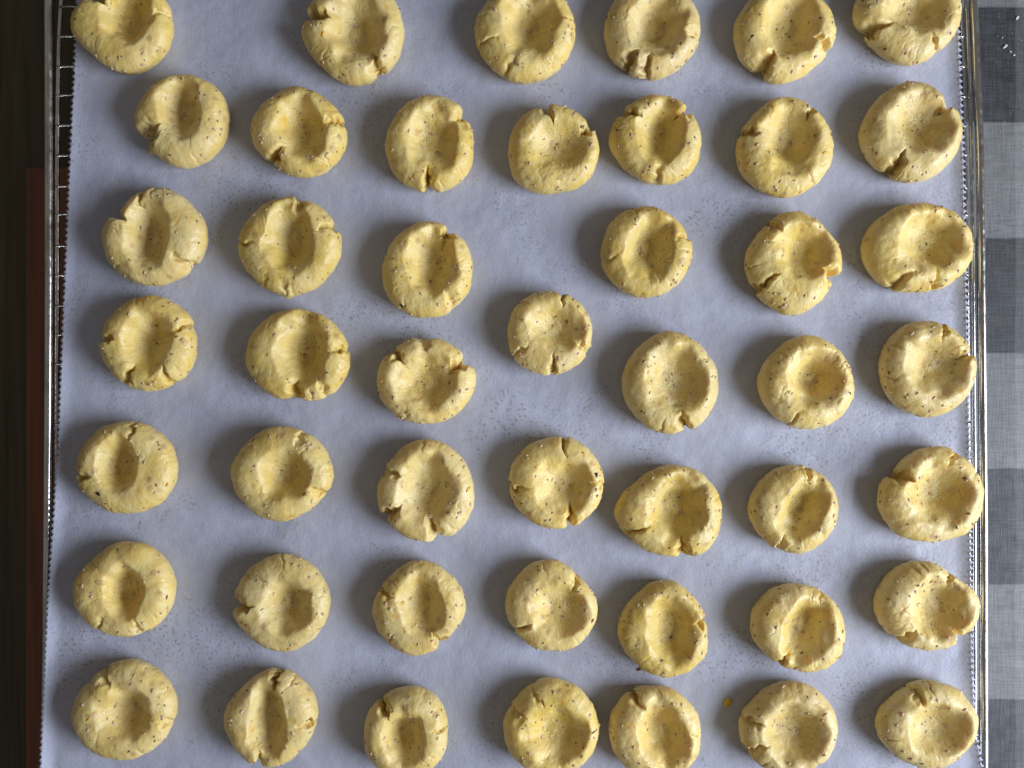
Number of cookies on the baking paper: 47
